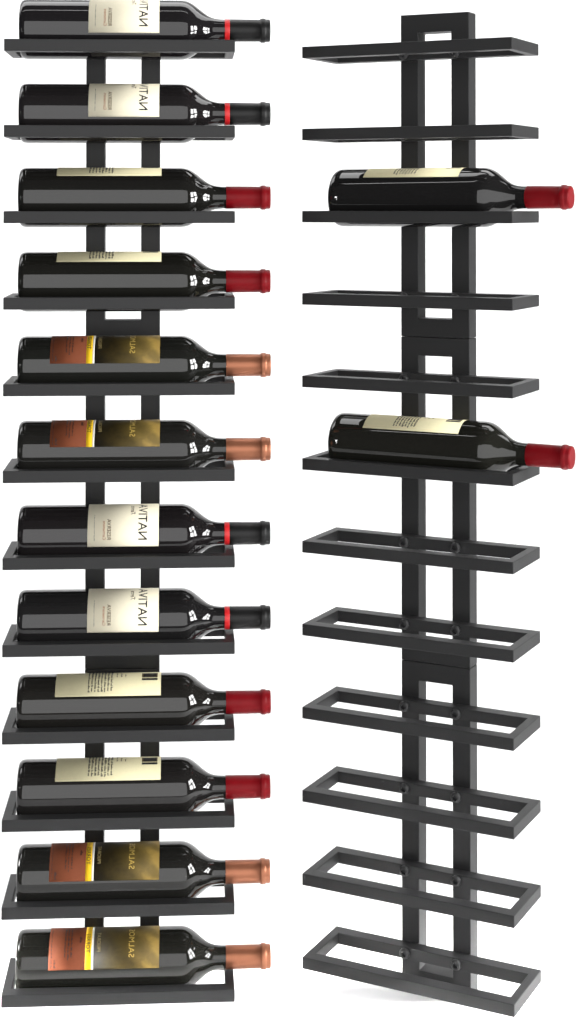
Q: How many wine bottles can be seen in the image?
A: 14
